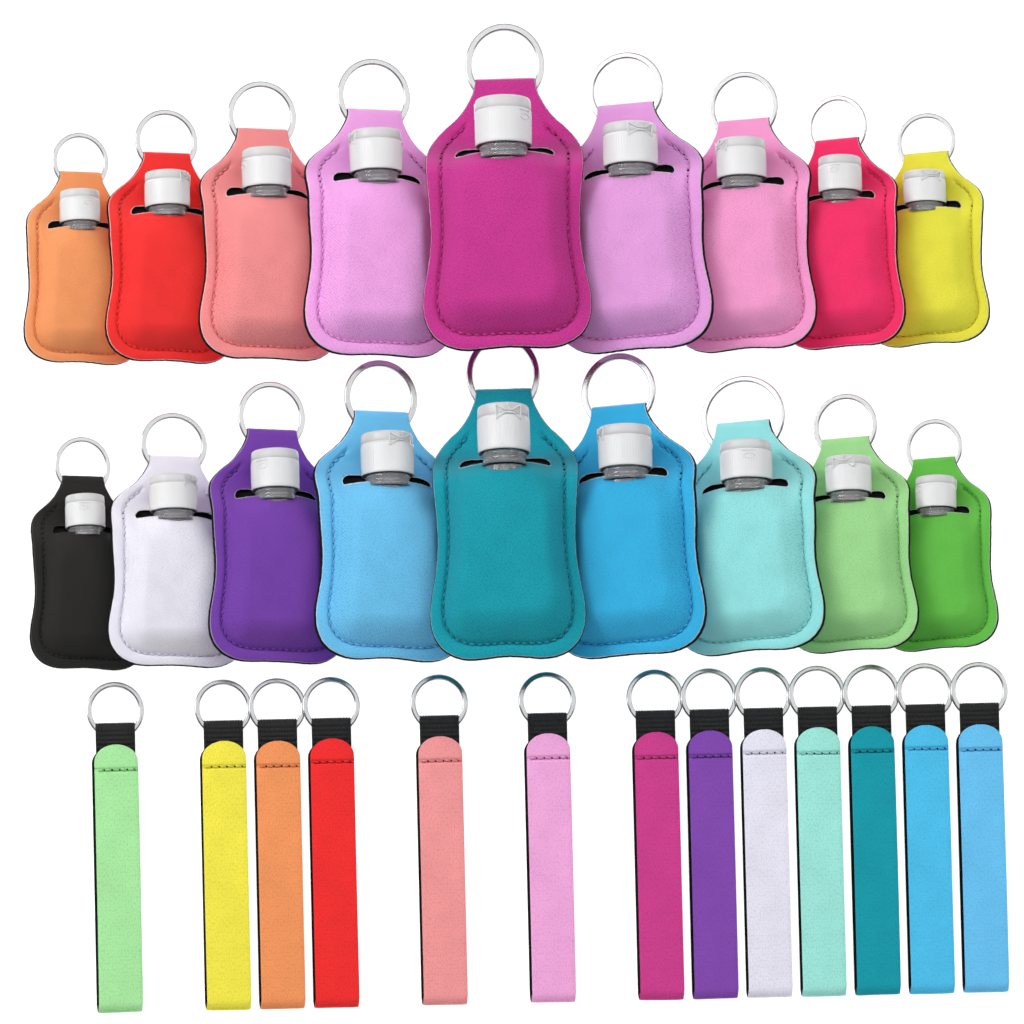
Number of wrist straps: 13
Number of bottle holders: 18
